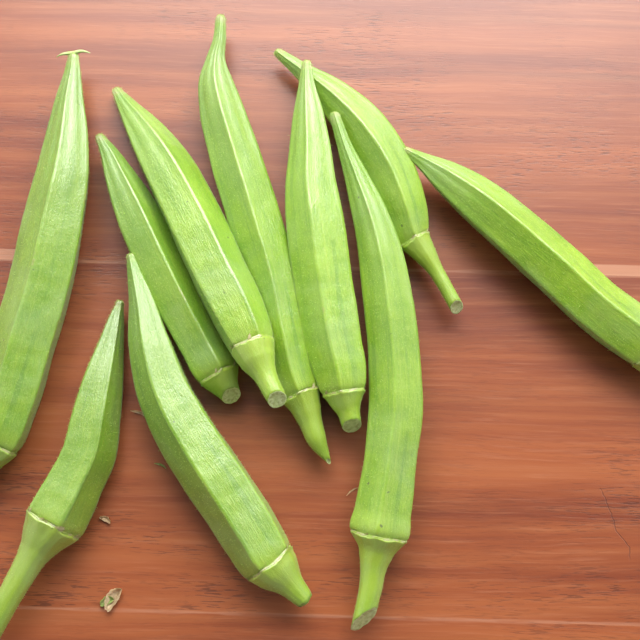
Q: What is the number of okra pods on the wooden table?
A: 10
